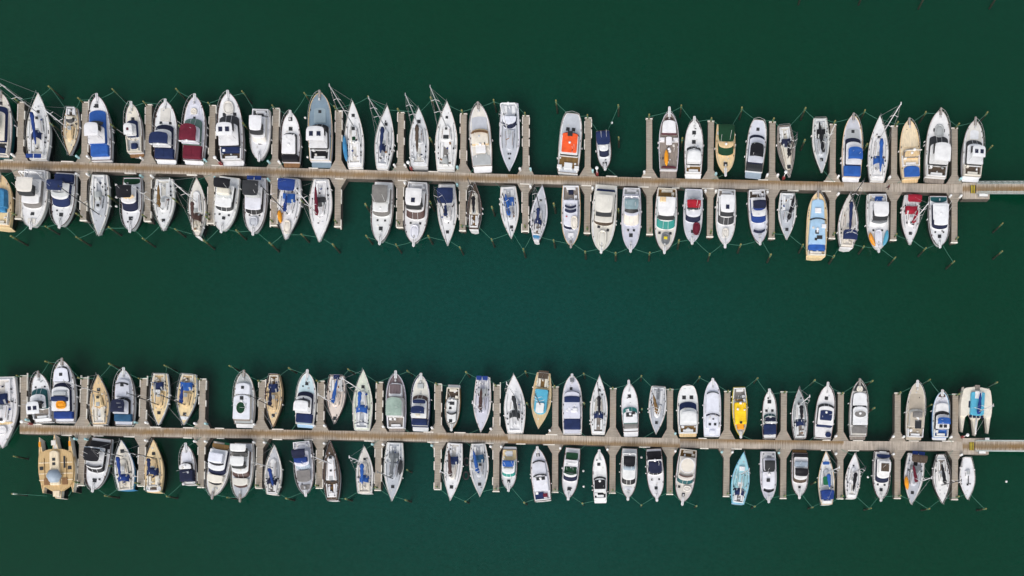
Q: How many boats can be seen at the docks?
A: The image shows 122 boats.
